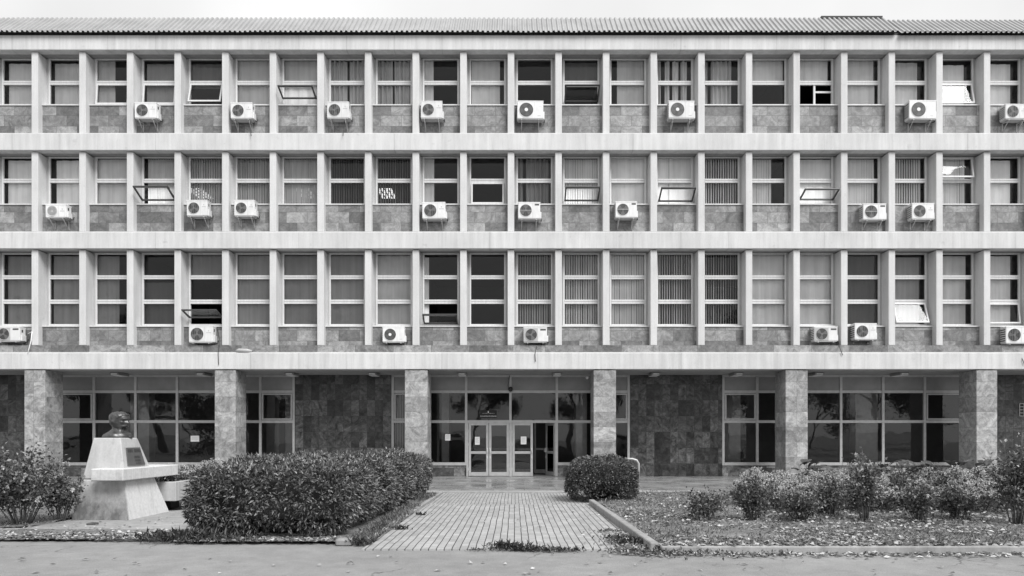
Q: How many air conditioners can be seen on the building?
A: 23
